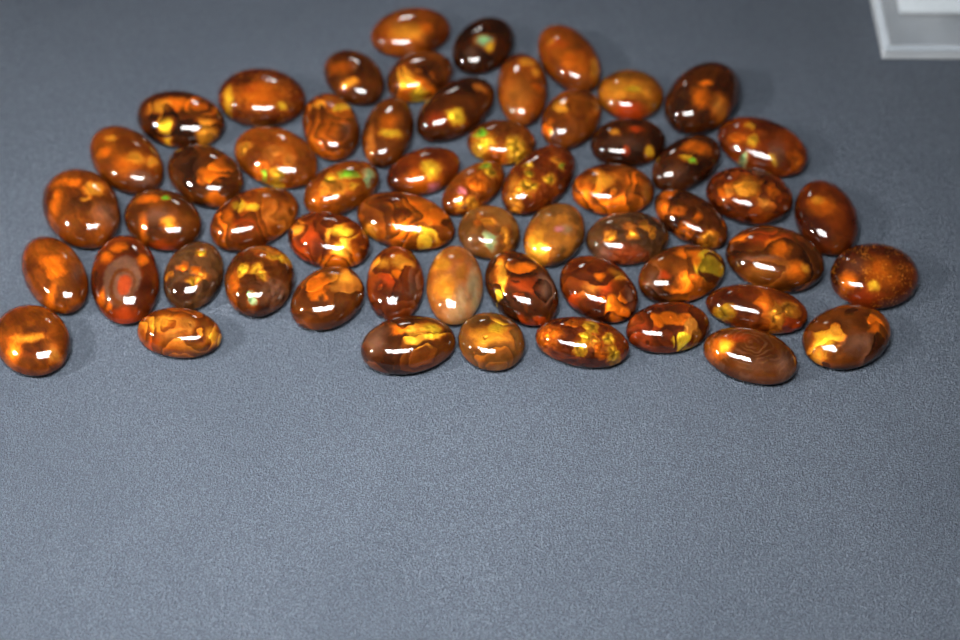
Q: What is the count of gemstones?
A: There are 58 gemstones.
